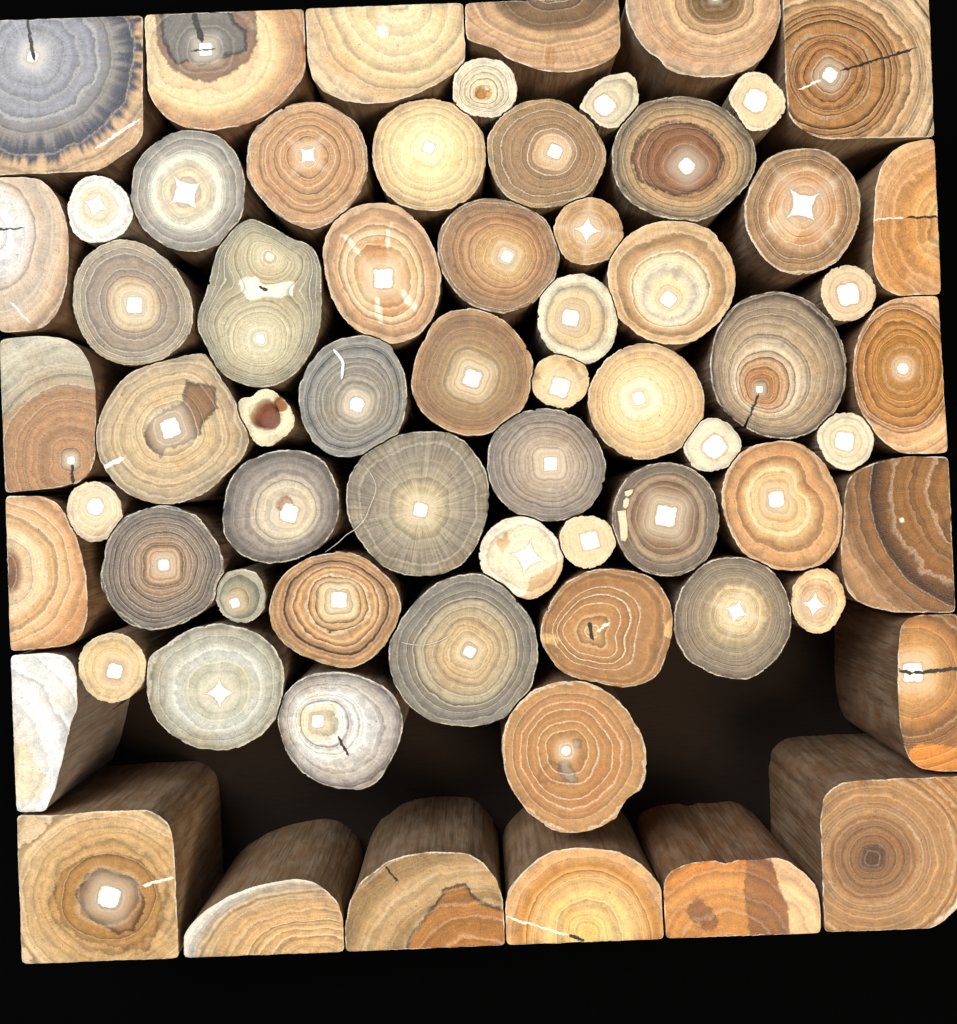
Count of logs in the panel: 66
